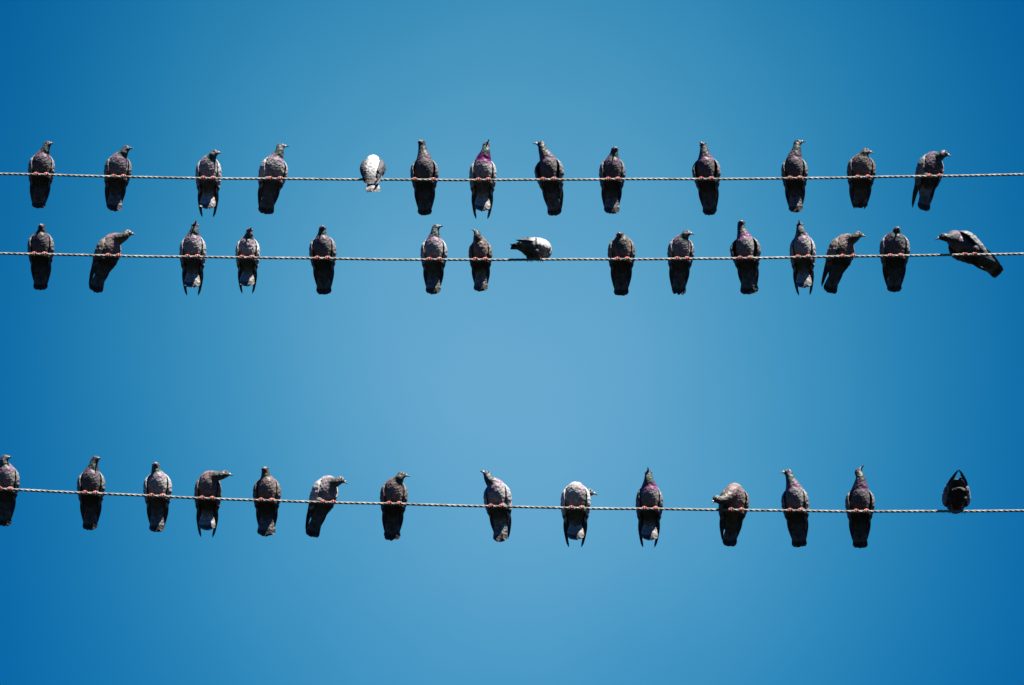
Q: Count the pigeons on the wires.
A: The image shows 42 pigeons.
